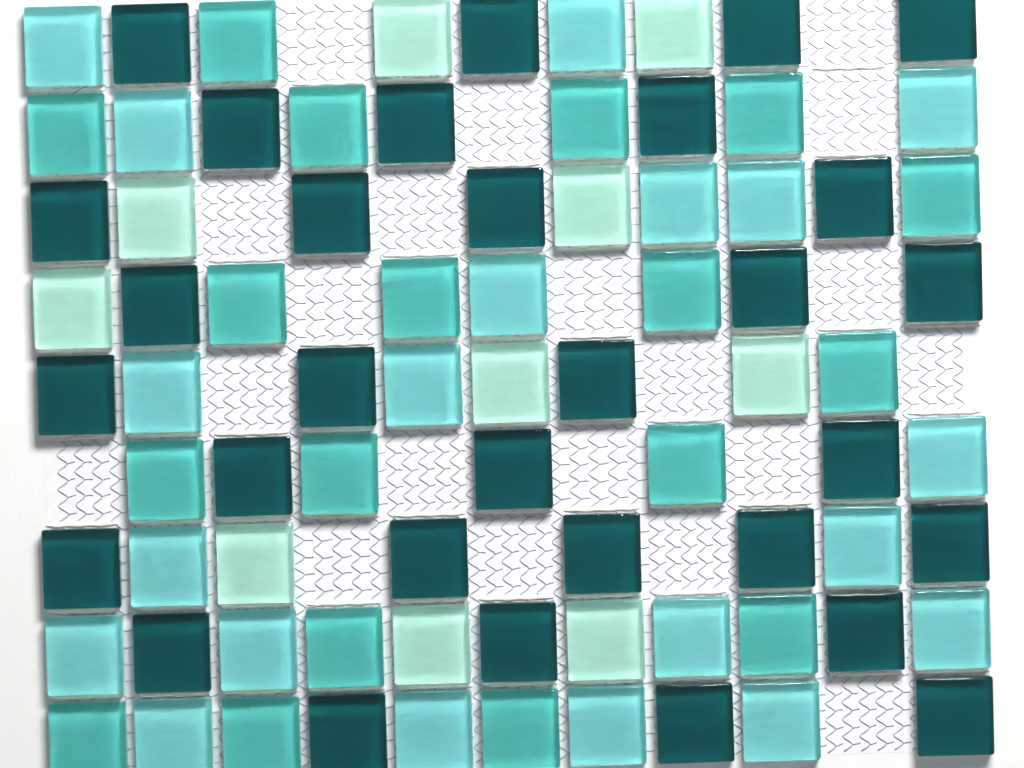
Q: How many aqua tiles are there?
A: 20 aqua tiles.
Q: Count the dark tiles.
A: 31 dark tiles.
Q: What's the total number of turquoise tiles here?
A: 18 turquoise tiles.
